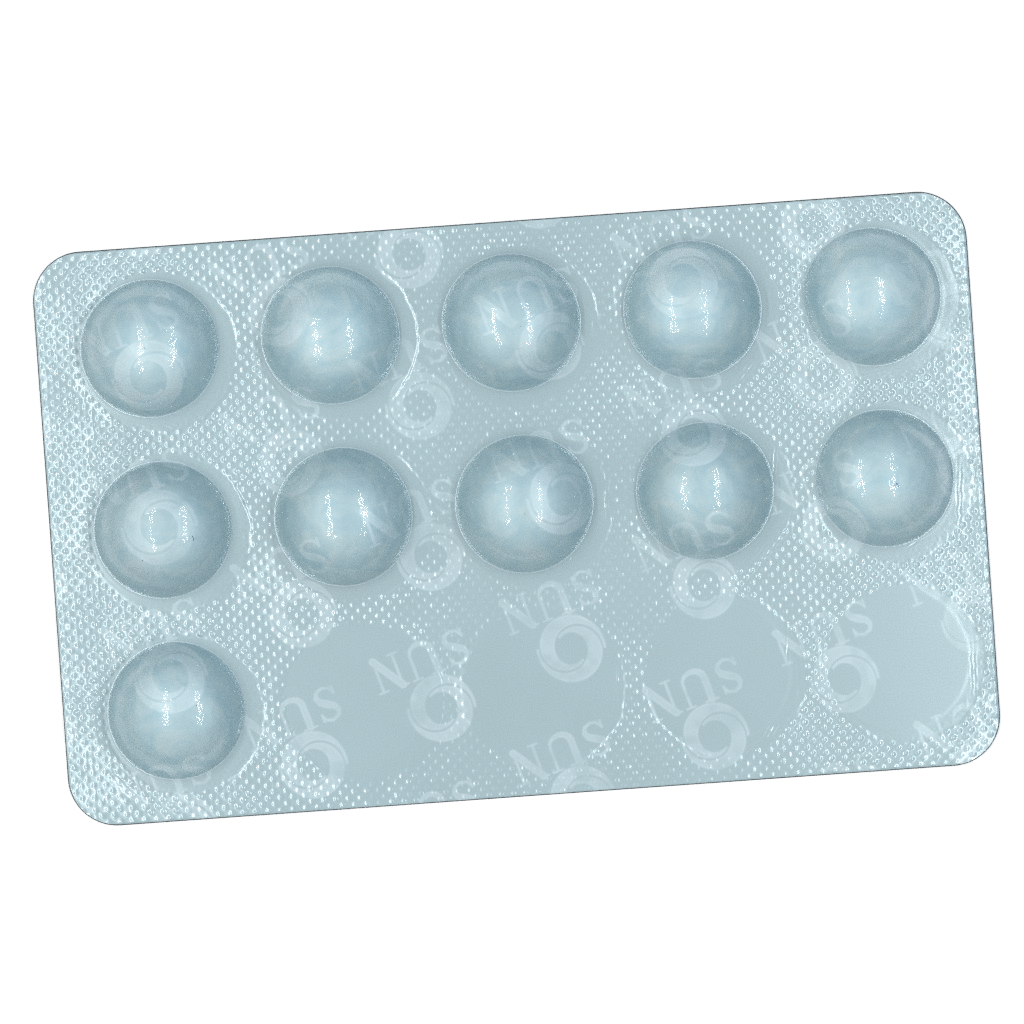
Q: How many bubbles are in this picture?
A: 11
